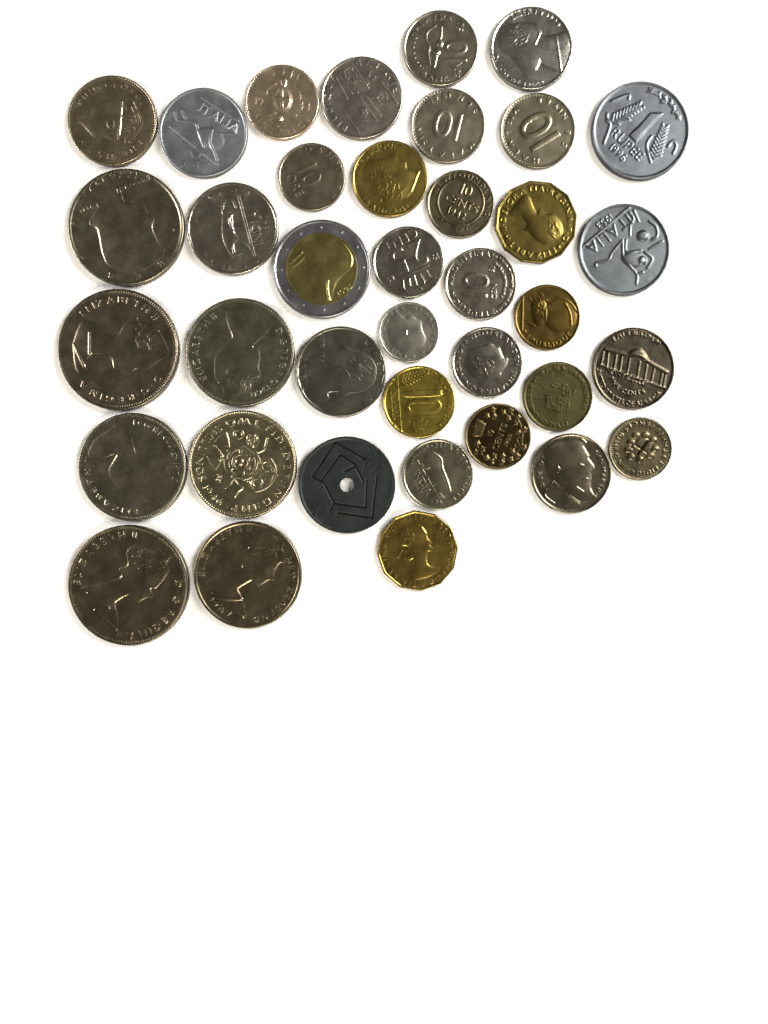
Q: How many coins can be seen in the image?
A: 38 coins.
